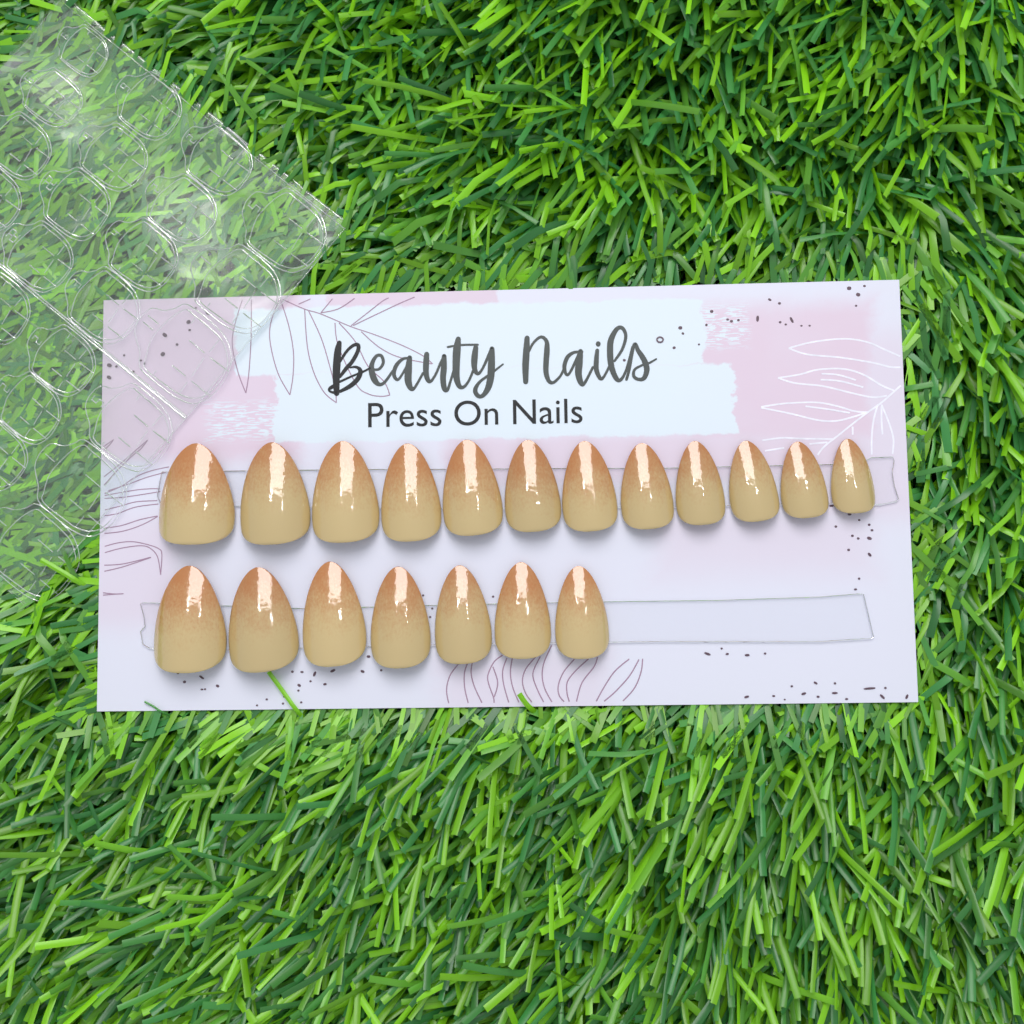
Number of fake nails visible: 19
